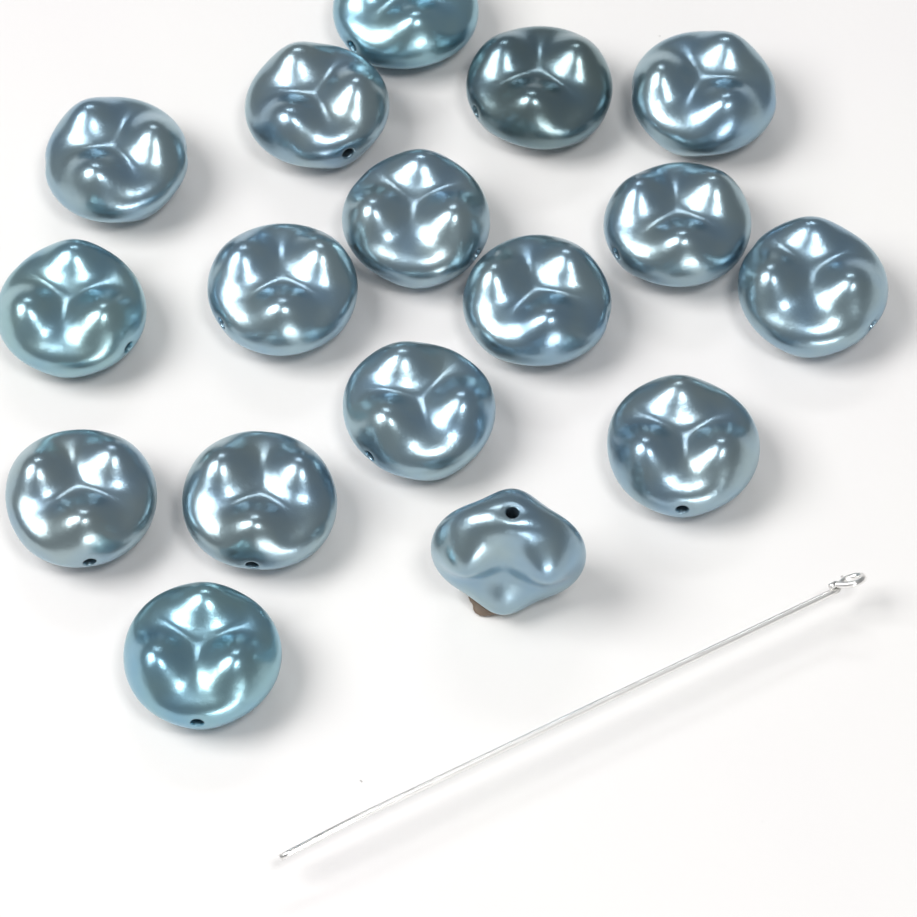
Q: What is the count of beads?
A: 17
